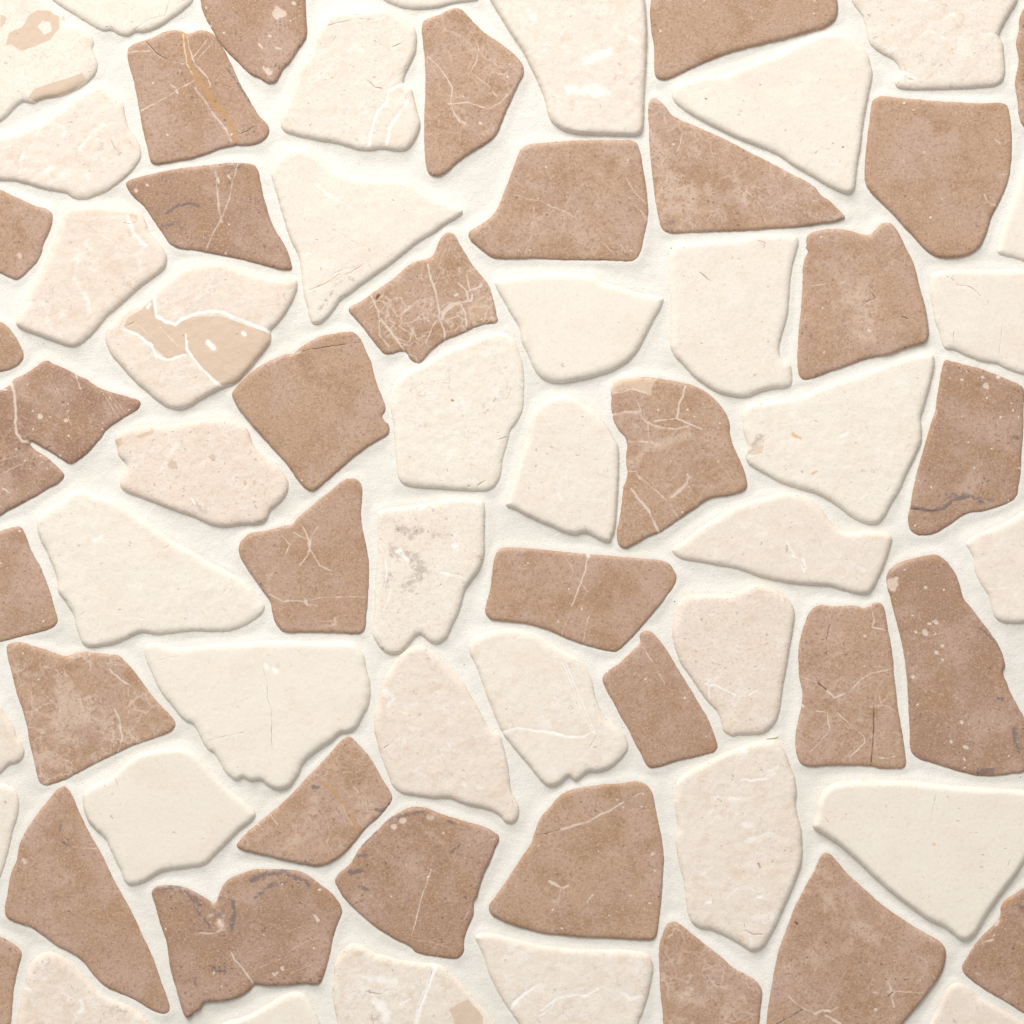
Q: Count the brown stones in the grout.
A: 33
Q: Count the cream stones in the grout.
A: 37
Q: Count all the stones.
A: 70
